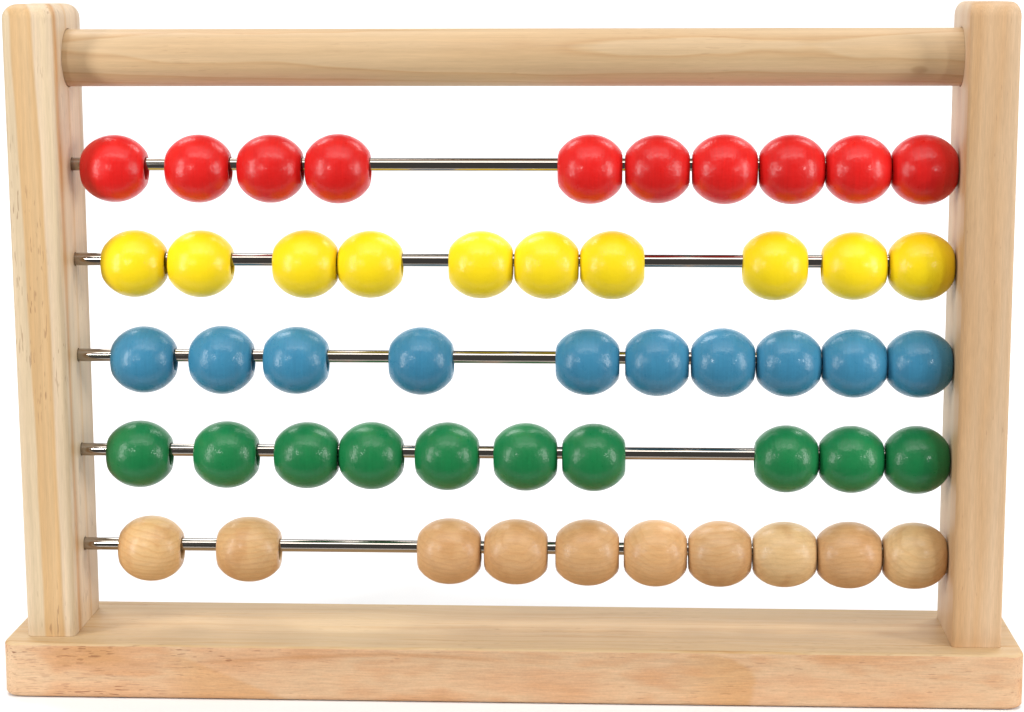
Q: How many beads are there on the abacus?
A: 50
